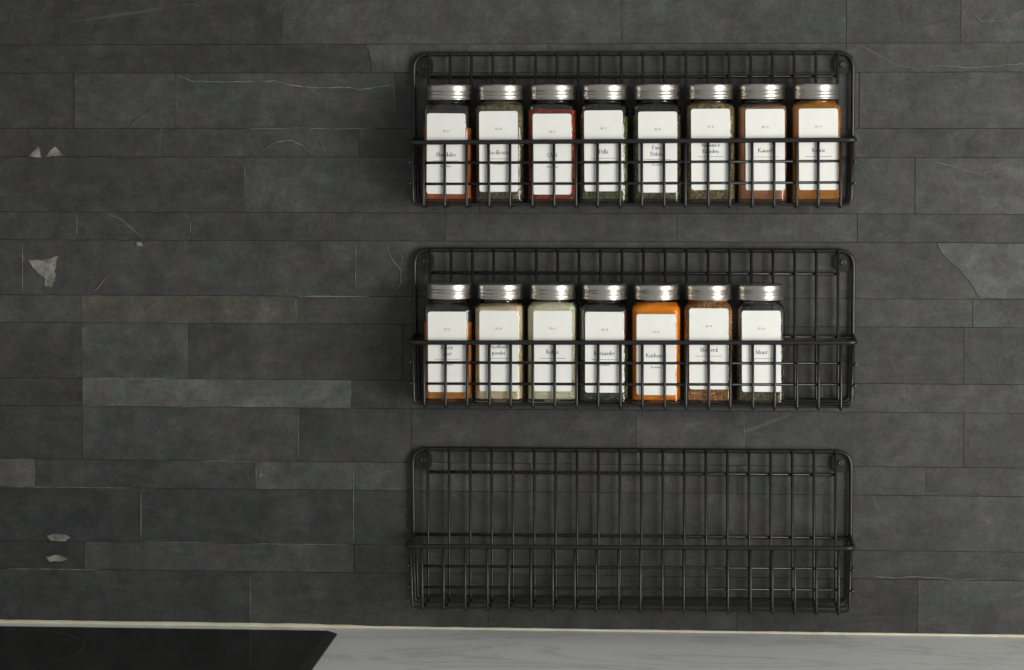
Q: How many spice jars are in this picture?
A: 15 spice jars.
